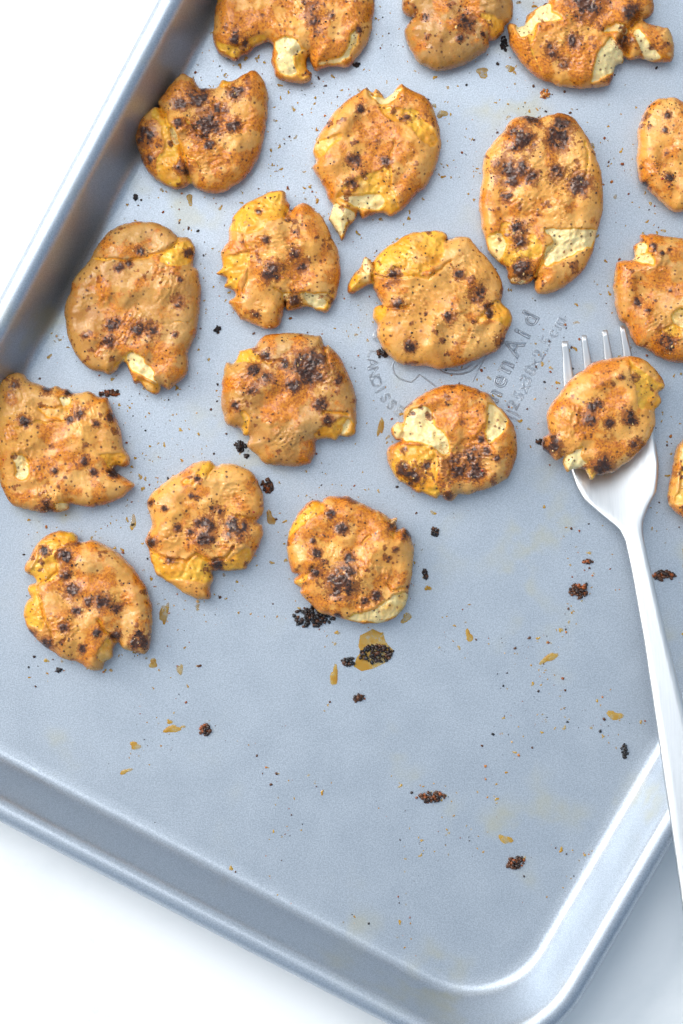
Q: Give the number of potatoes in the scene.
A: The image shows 19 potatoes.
